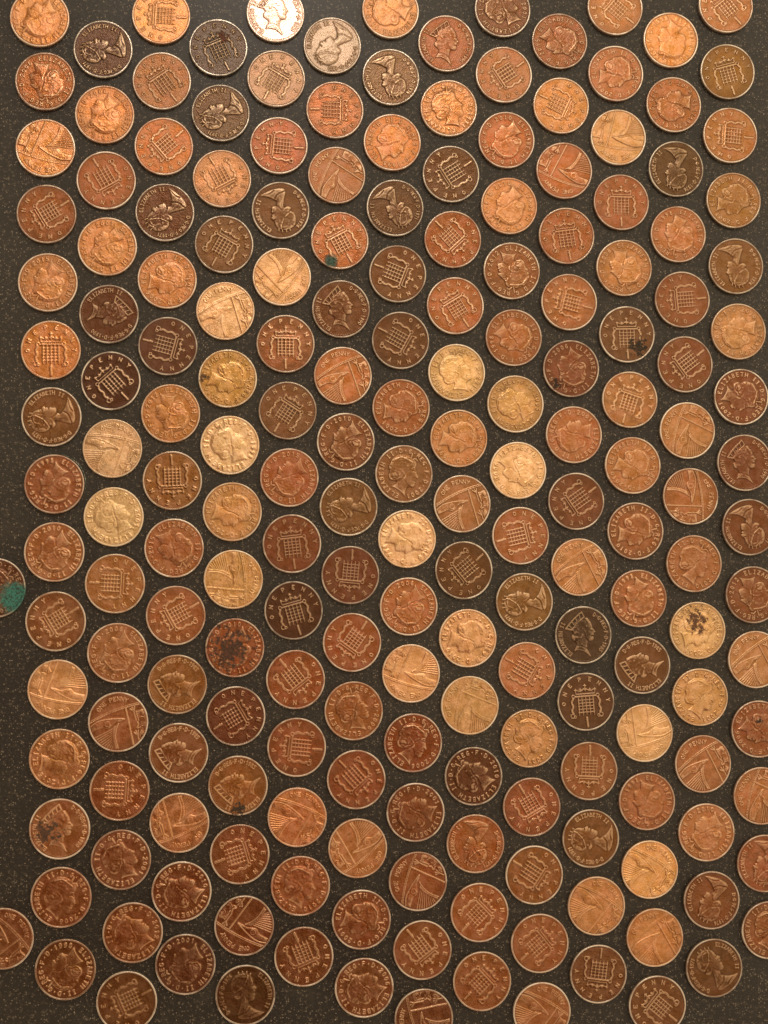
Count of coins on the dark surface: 200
